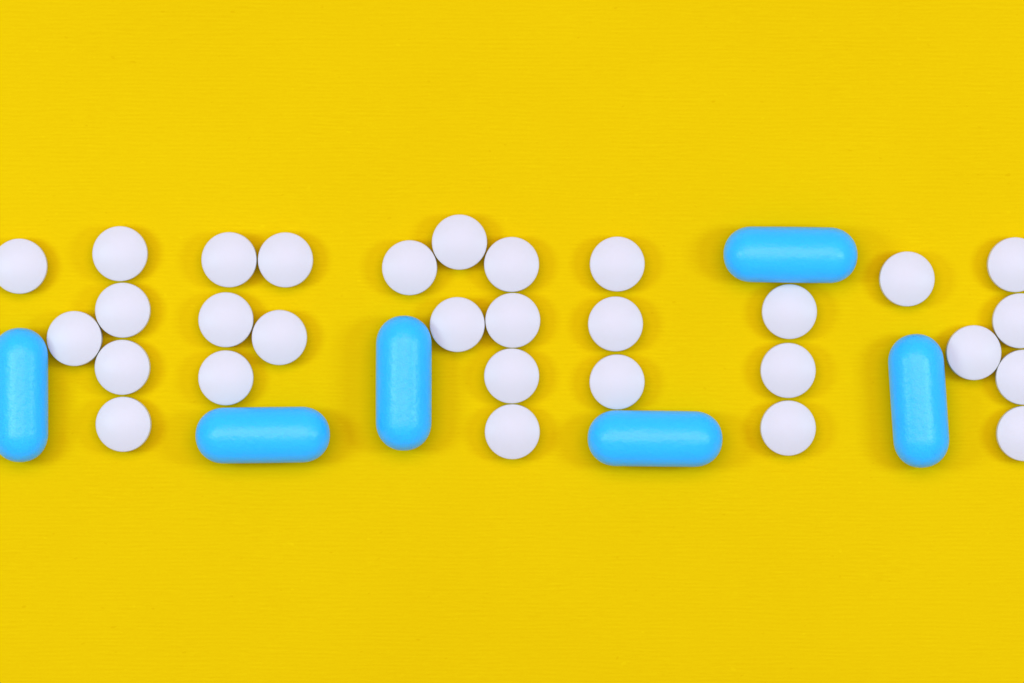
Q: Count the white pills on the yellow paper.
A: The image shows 30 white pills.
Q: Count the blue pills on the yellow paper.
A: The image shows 6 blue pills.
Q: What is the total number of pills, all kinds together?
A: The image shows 36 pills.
